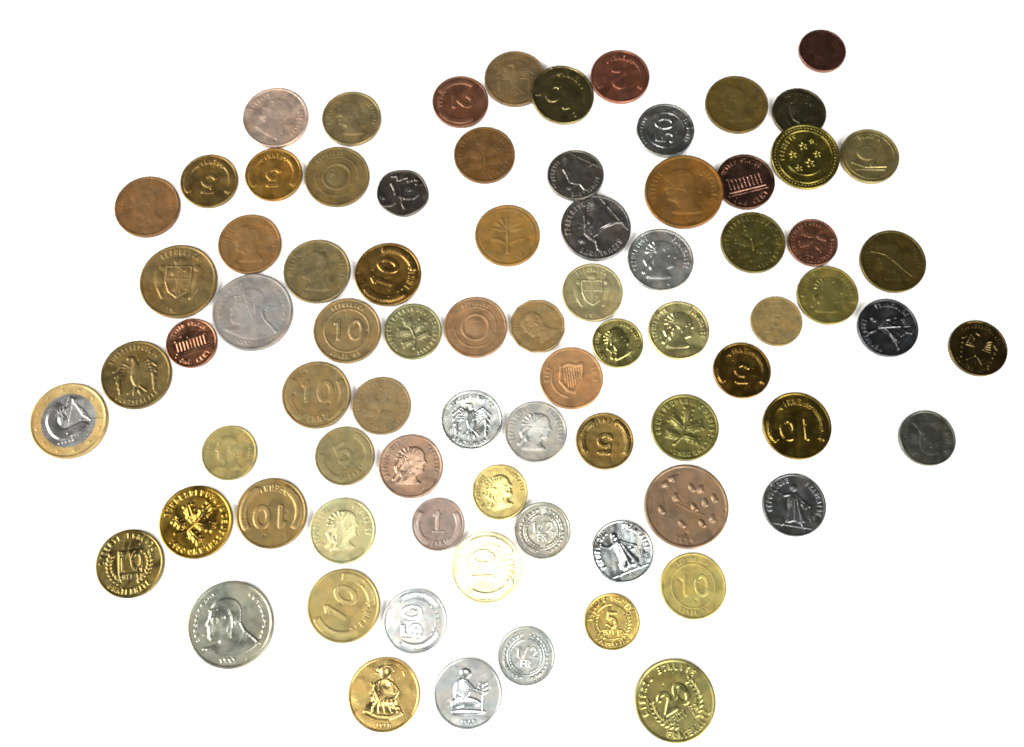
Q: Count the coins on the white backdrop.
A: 79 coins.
